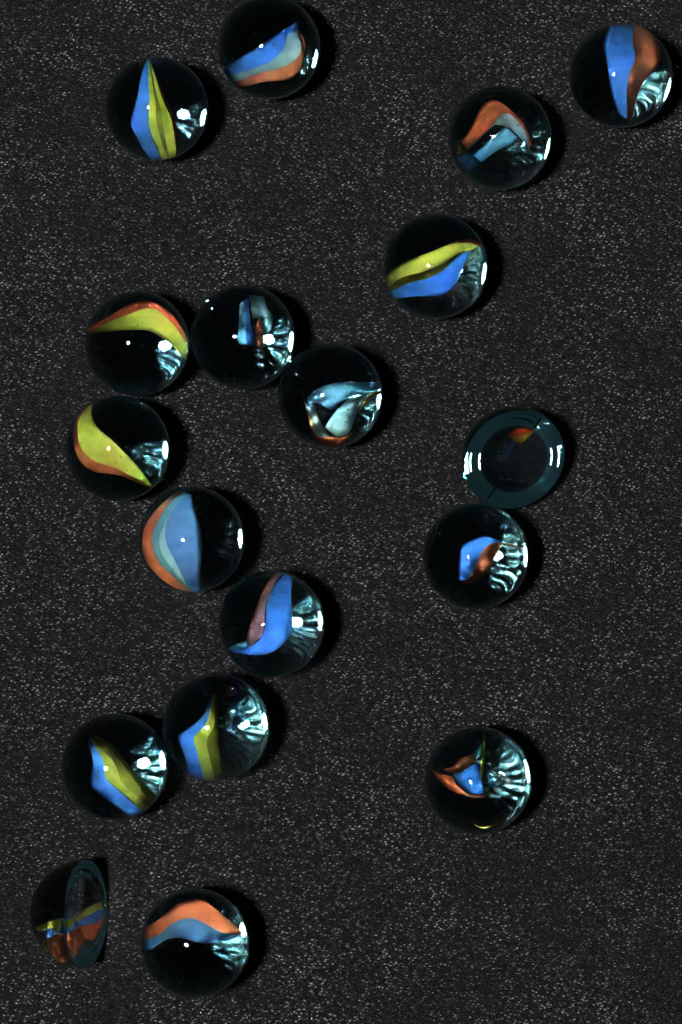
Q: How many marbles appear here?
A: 18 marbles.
